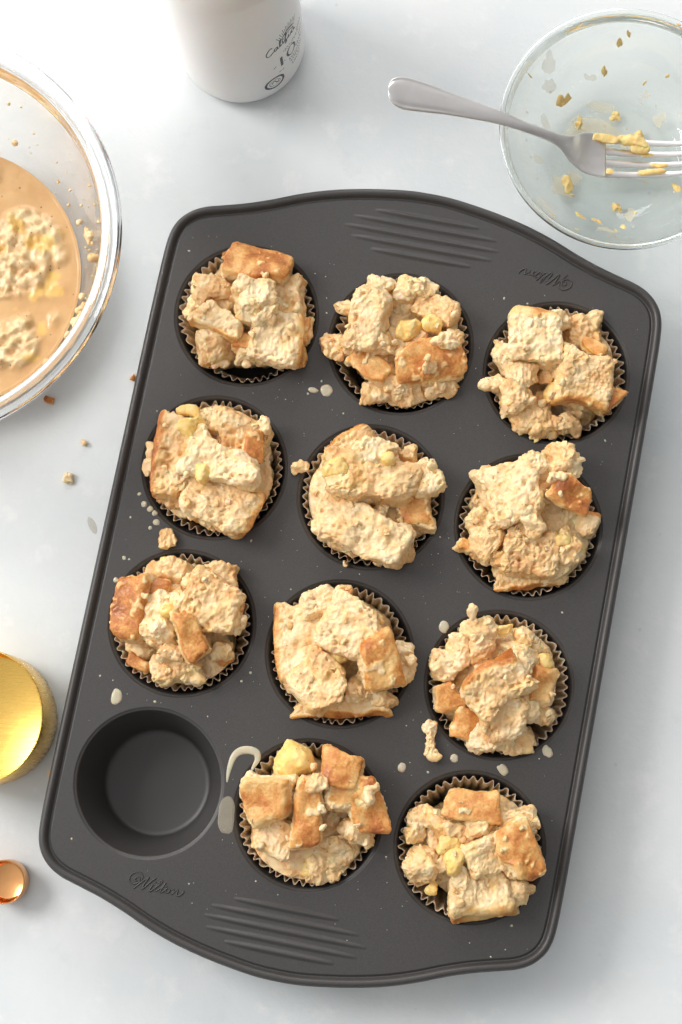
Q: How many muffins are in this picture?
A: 11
